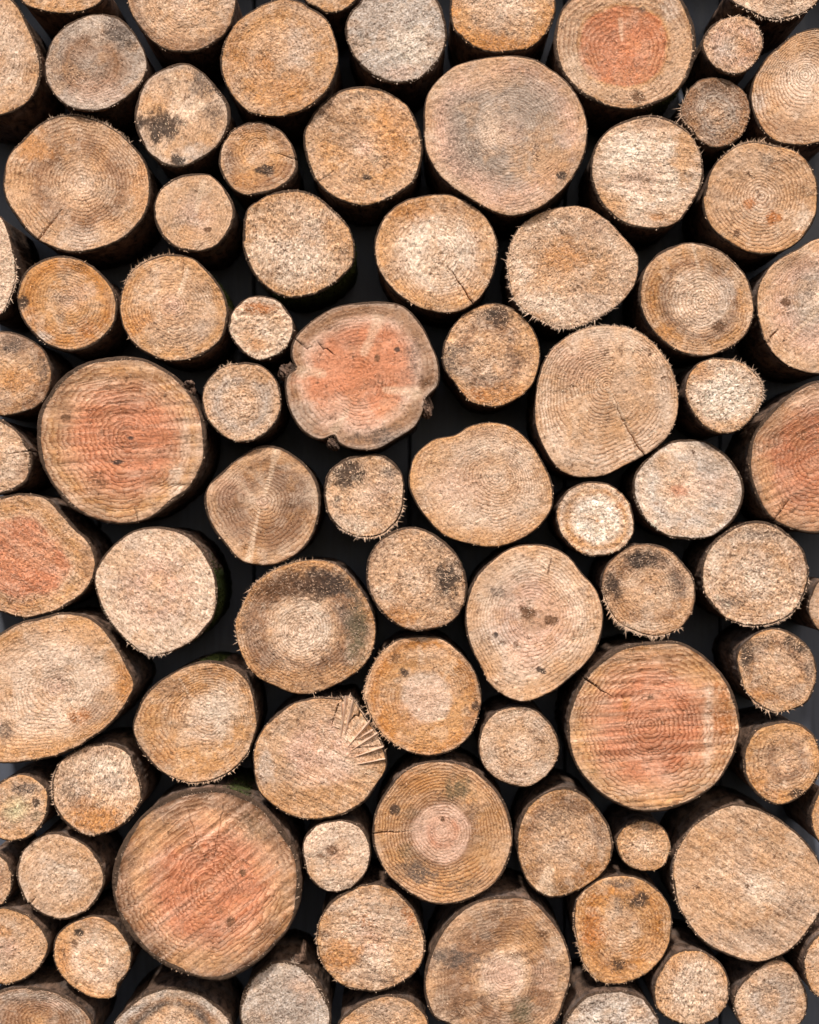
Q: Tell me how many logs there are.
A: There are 84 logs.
